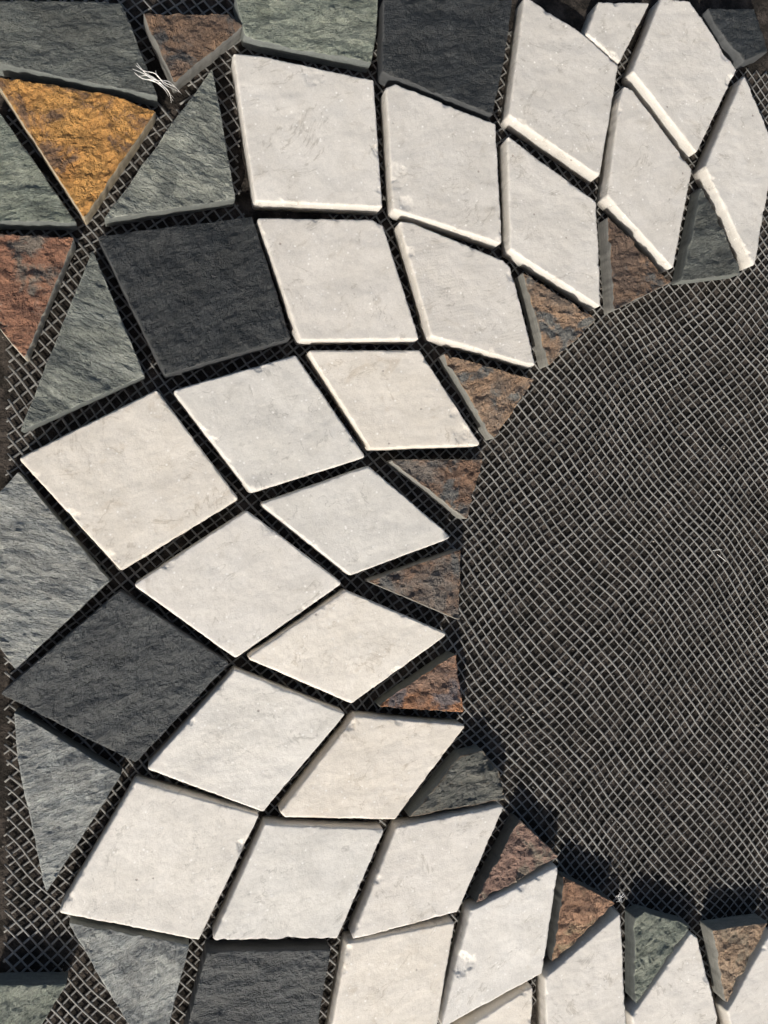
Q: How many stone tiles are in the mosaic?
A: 56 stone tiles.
